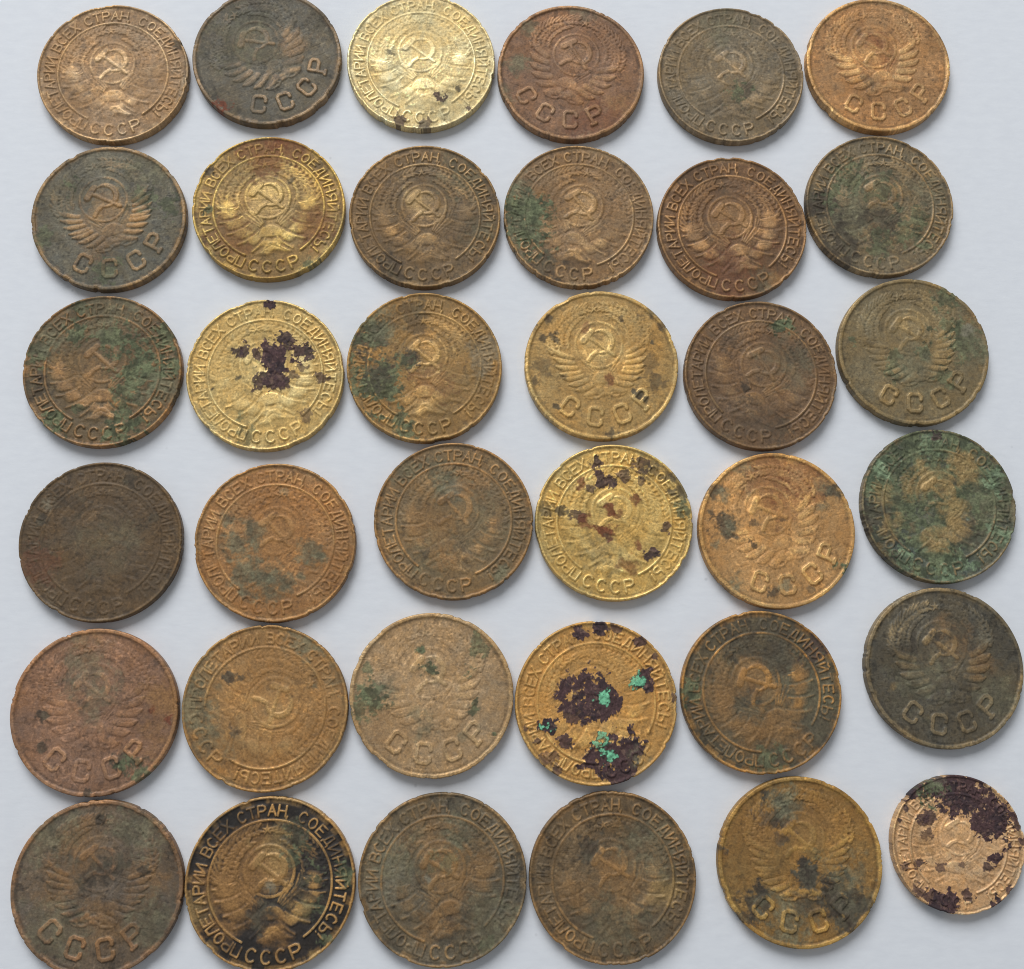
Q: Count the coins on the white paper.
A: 36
